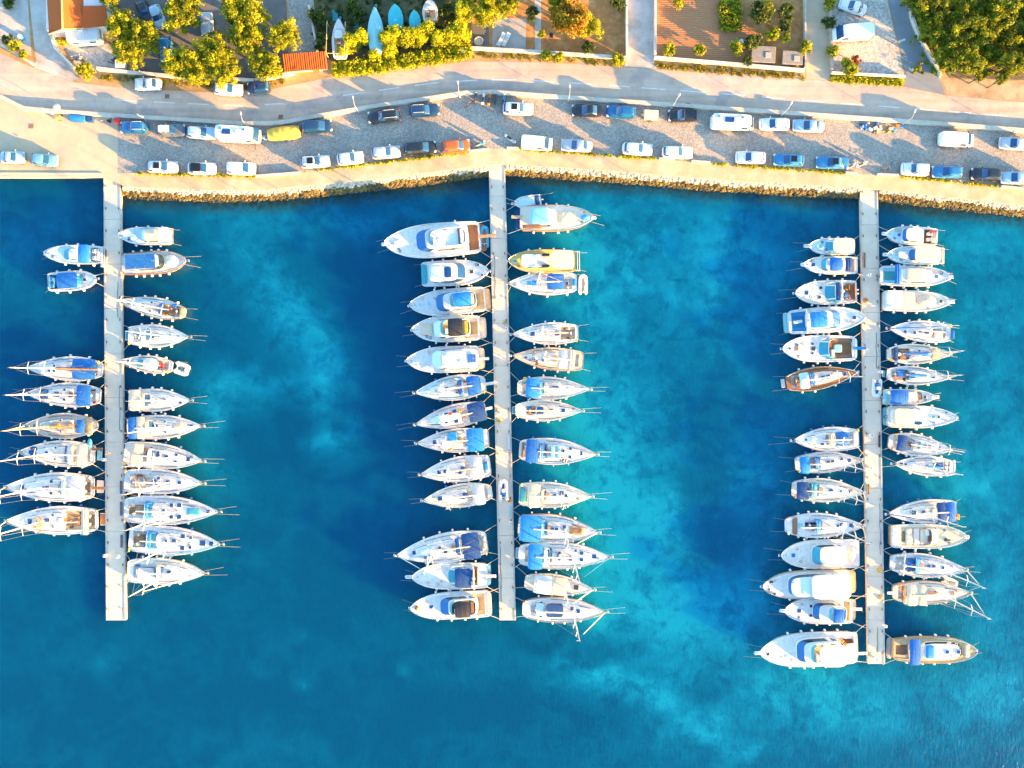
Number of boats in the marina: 88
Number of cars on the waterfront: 41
